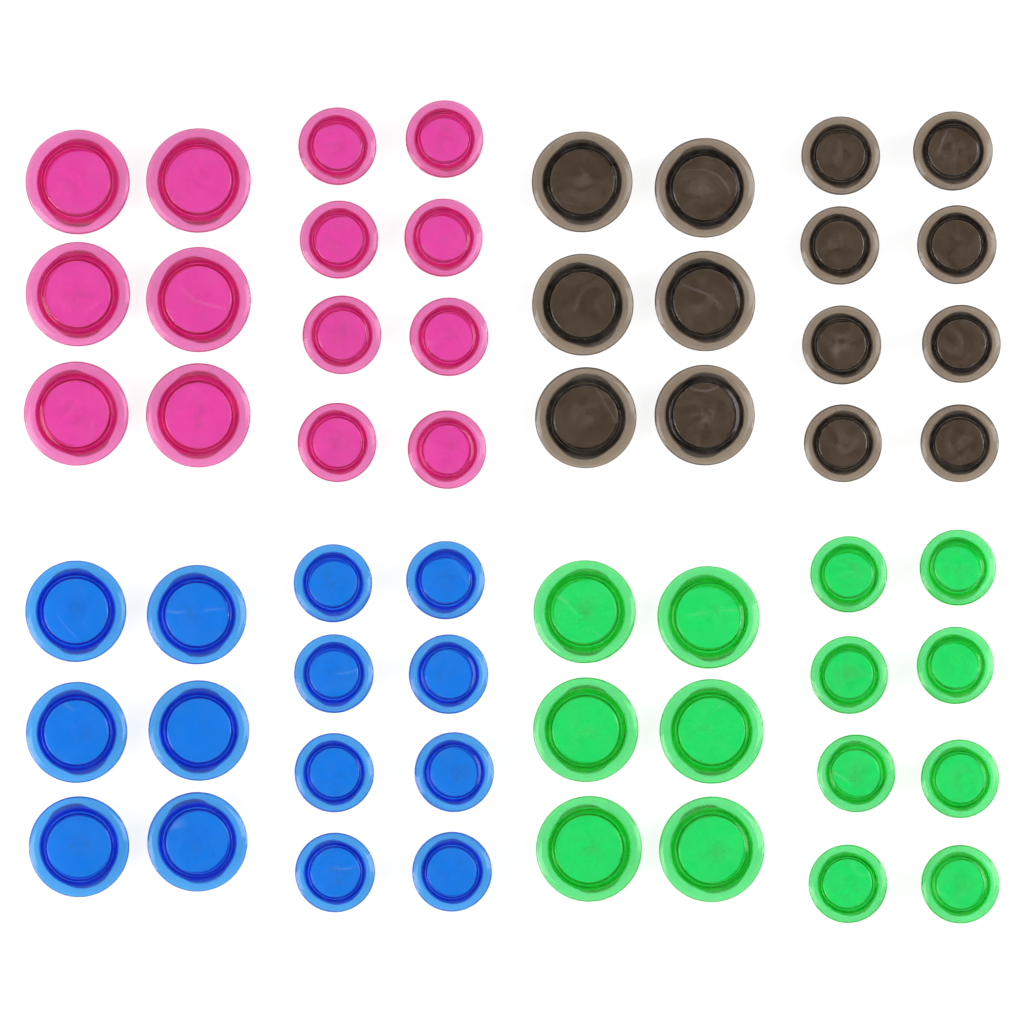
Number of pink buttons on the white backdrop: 14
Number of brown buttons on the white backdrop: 14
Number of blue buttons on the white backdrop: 14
